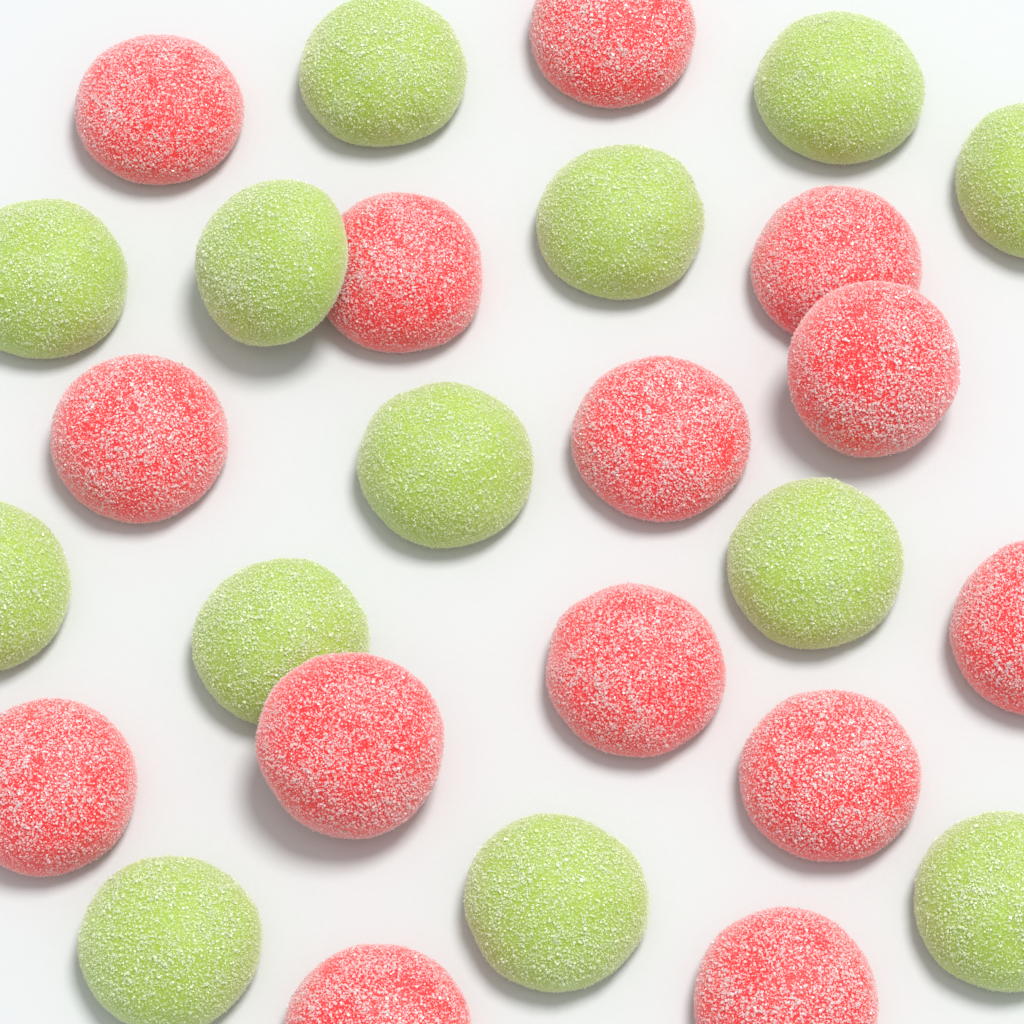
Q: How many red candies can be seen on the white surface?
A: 14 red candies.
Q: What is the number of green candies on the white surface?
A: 13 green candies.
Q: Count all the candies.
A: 27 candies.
